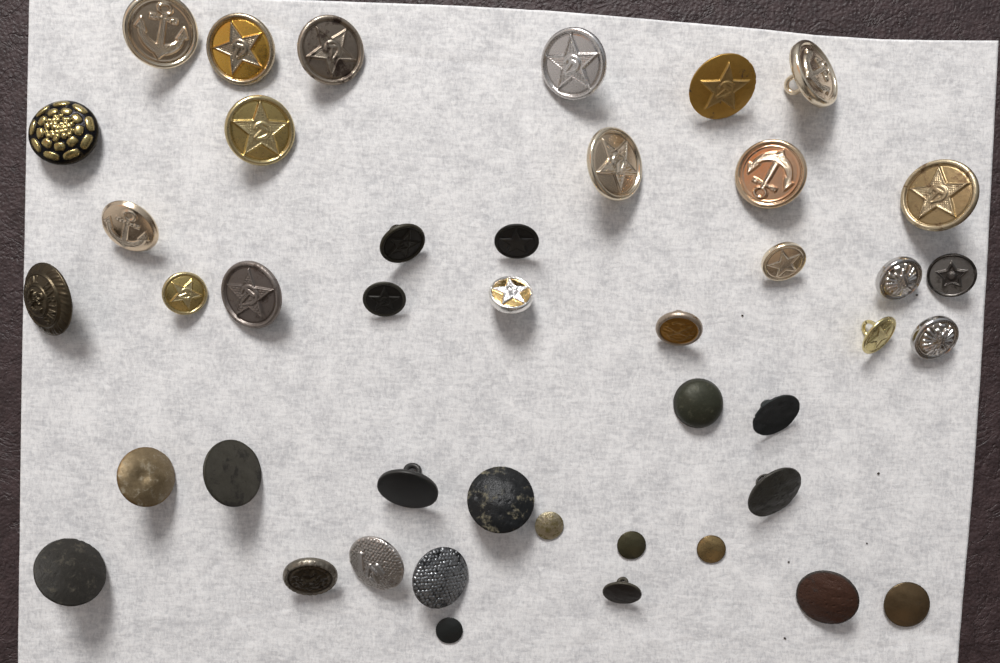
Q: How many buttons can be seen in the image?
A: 43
